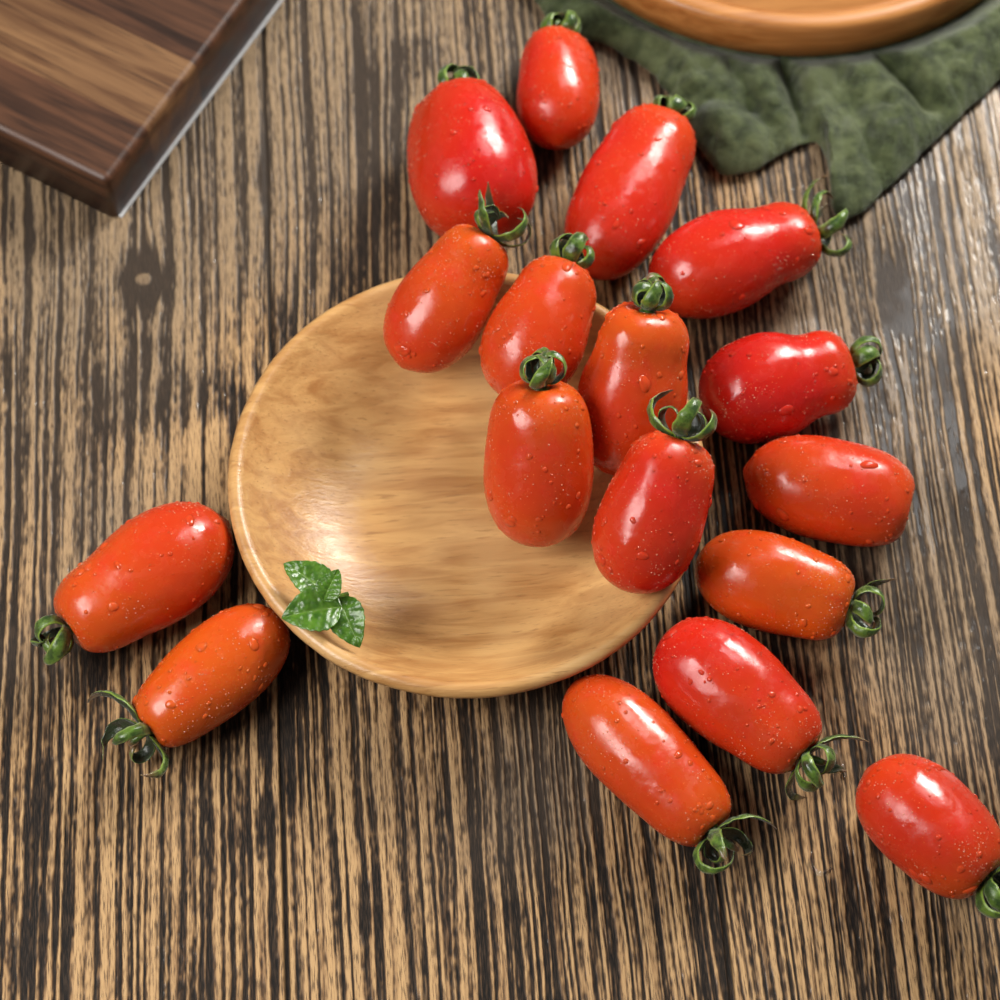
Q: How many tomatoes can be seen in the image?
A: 17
